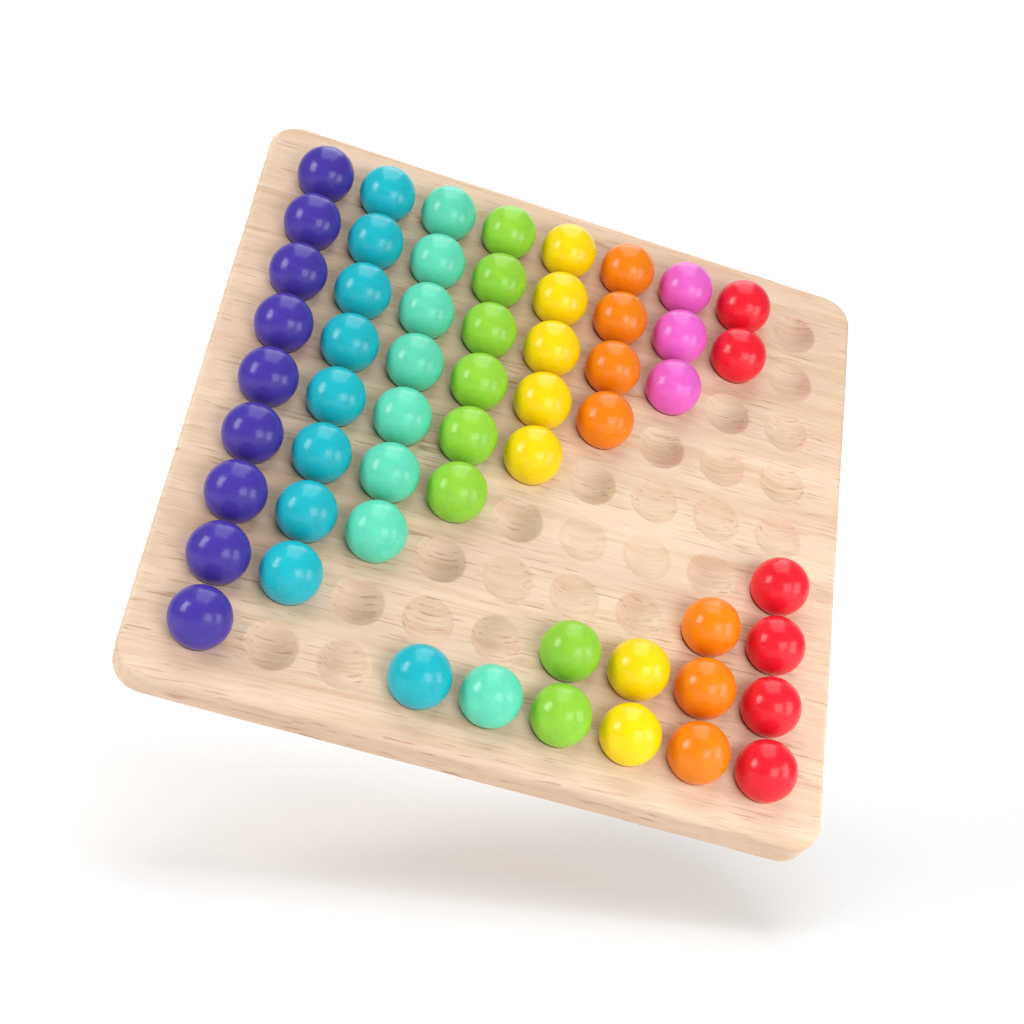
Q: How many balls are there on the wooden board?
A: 57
